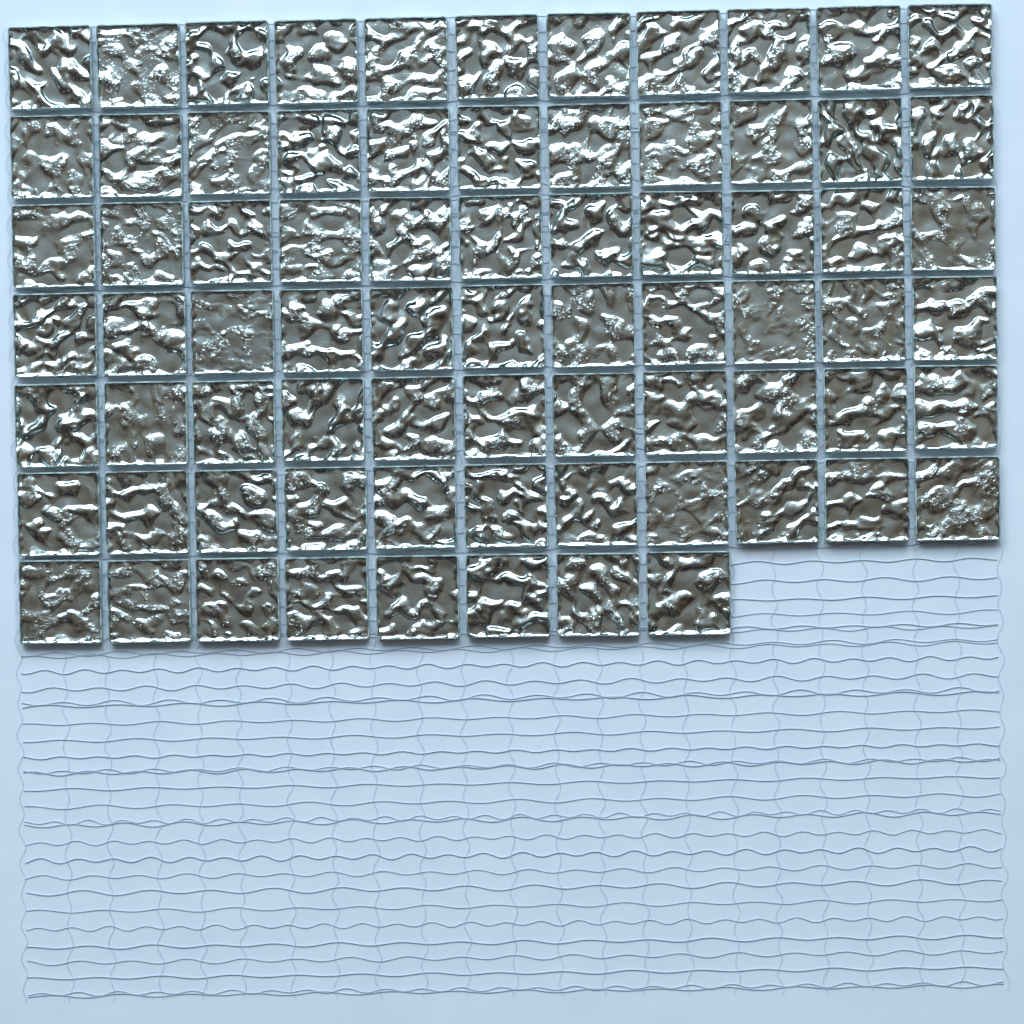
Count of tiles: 74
